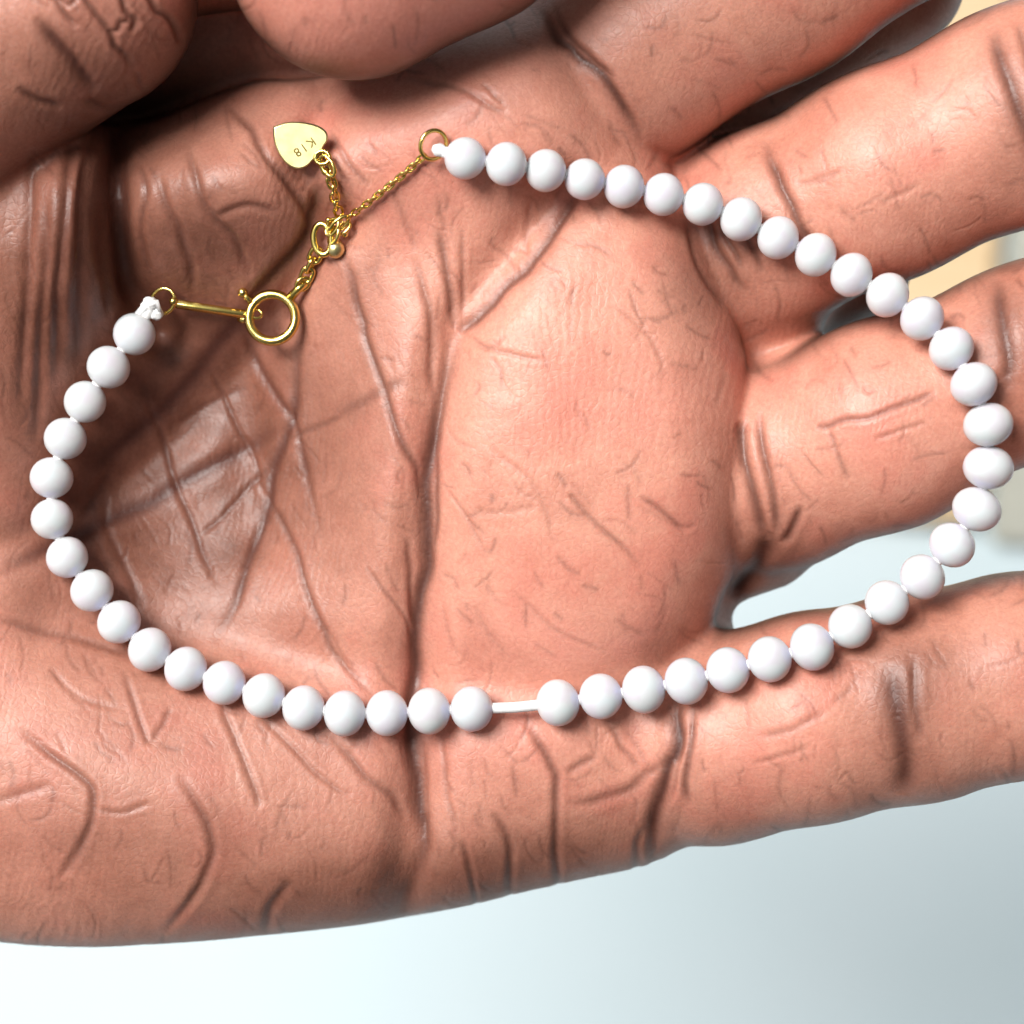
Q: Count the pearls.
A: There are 47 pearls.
